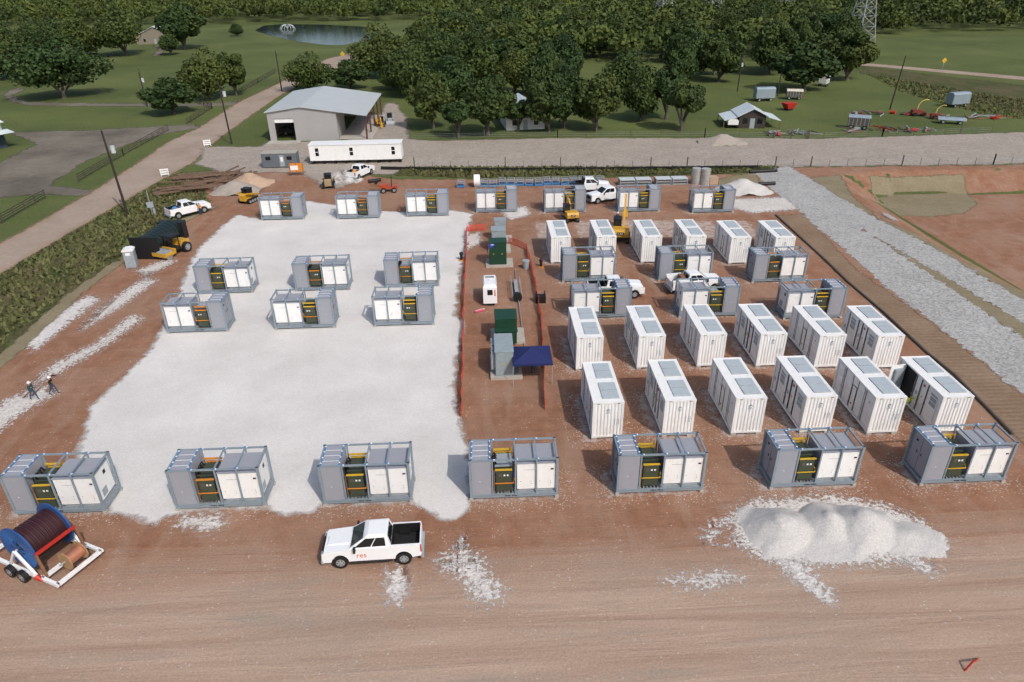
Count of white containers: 18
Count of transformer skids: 26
